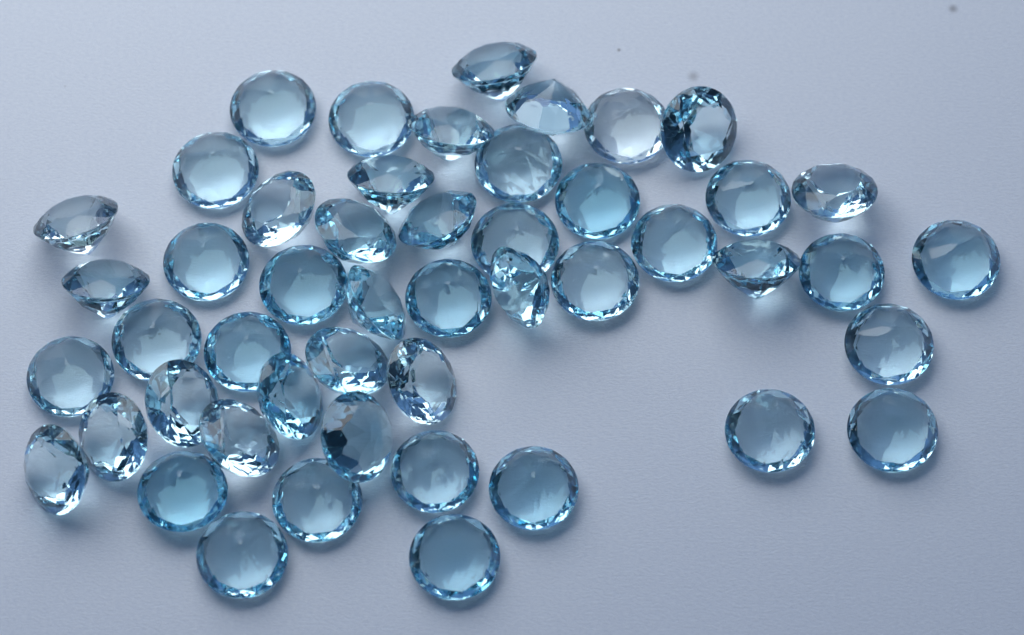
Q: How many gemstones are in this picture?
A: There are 49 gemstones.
